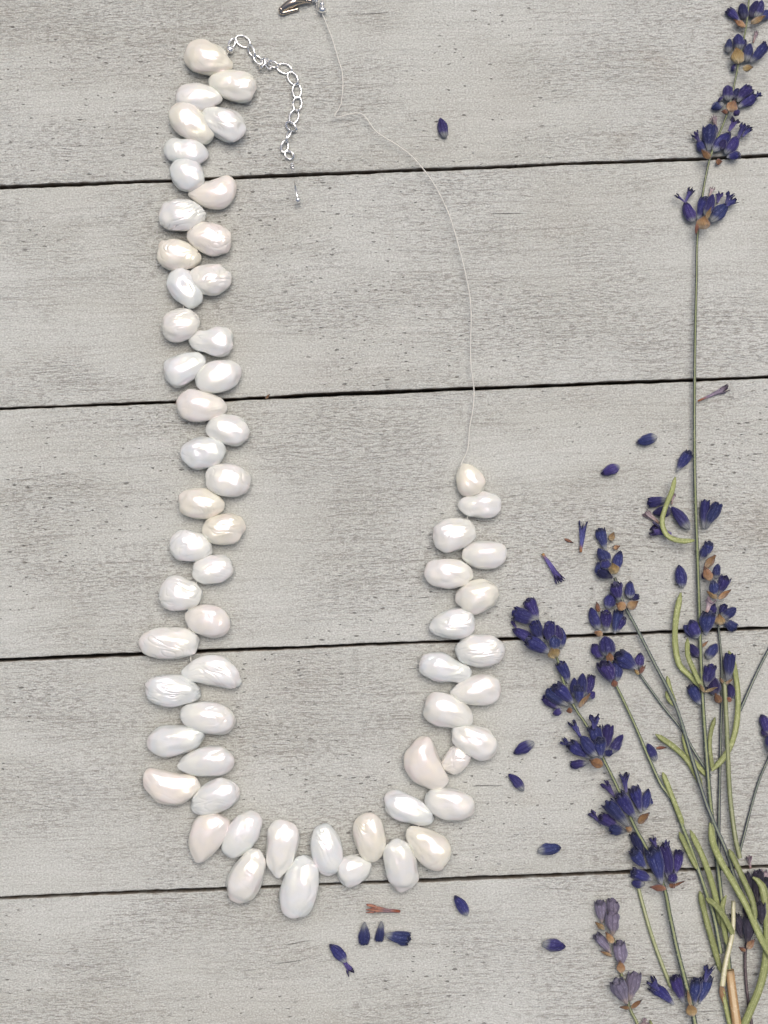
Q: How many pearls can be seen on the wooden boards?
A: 61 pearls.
